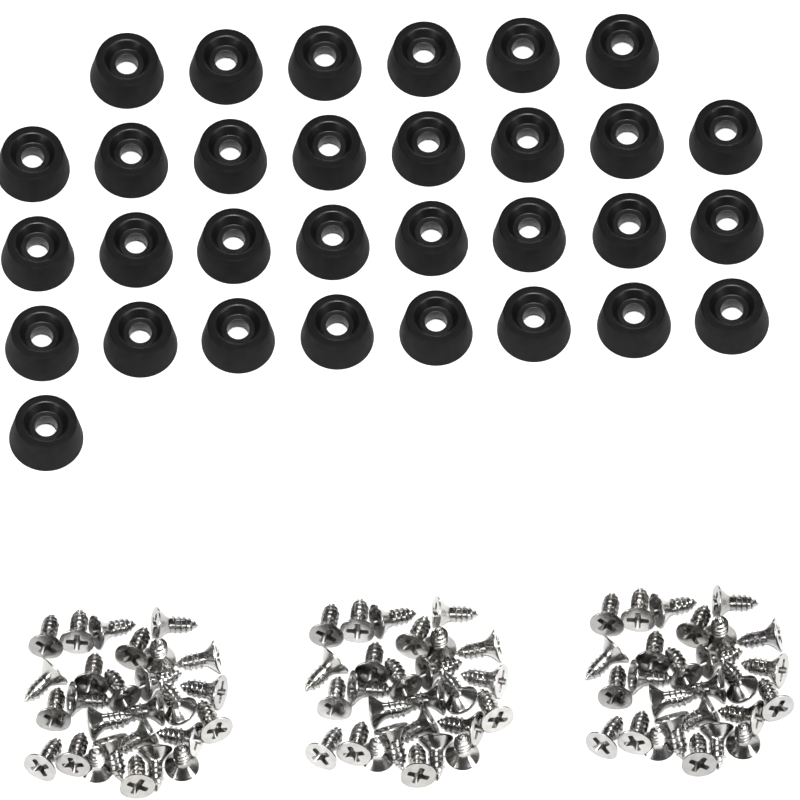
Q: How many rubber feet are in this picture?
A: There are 31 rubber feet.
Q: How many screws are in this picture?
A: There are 81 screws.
